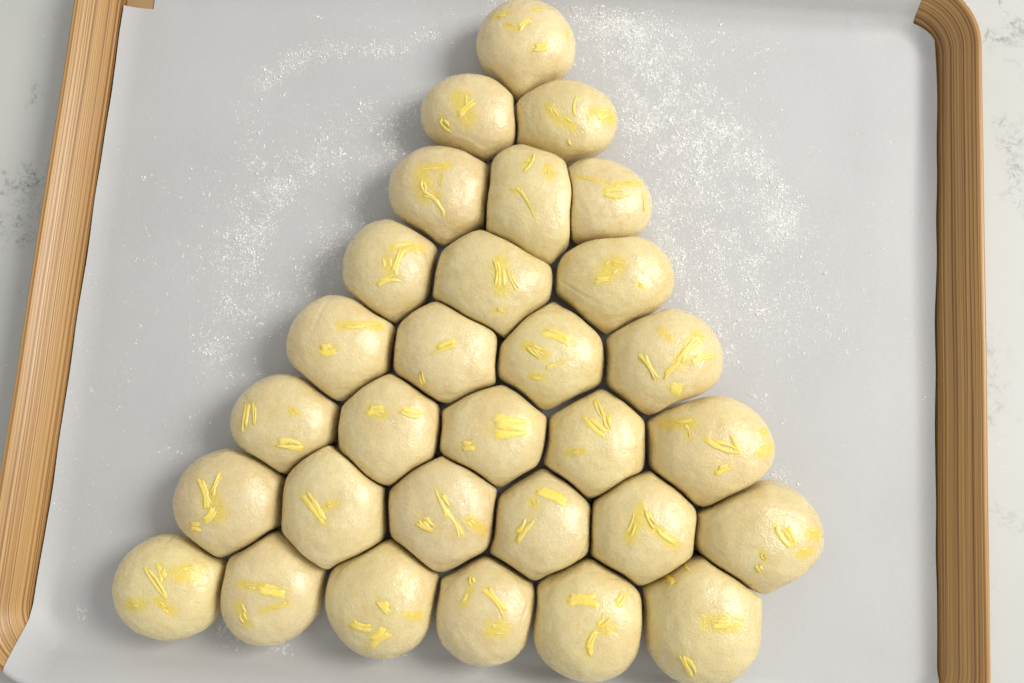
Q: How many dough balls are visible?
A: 30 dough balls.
